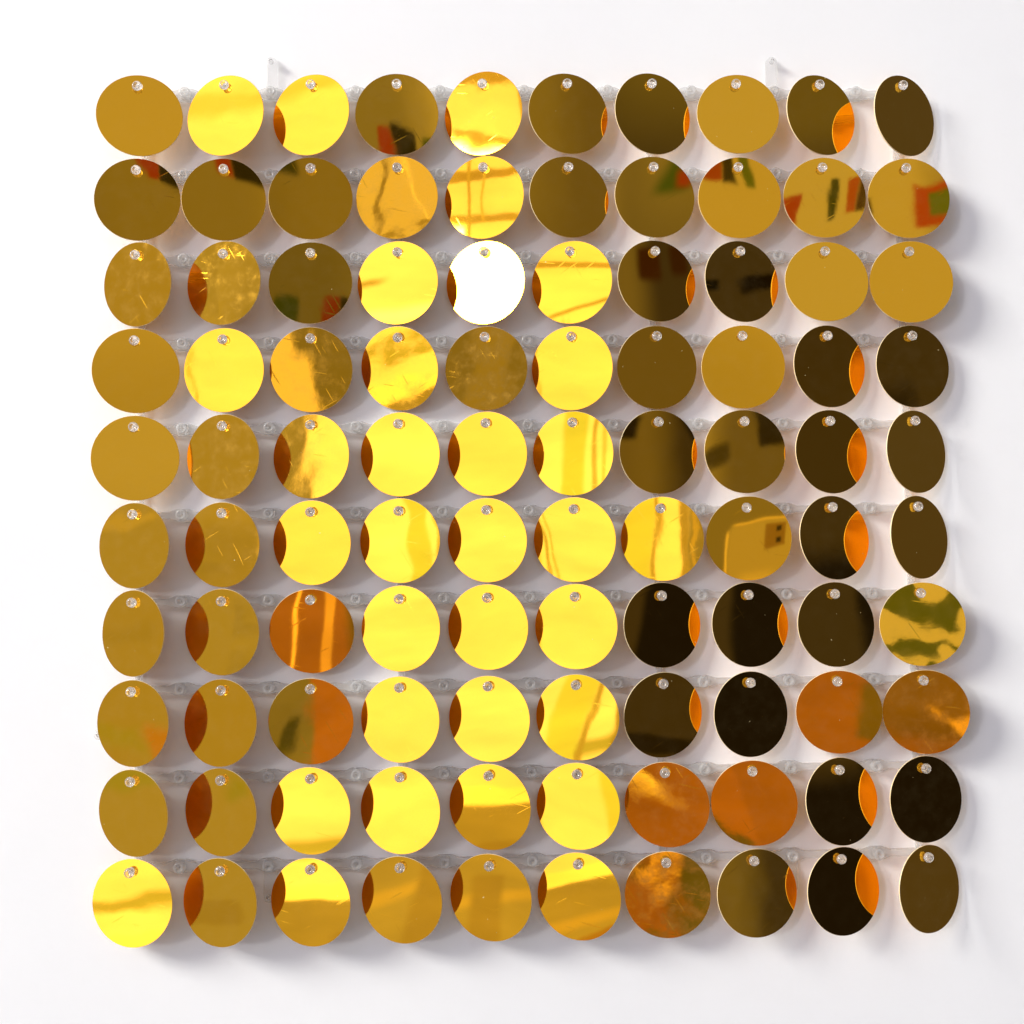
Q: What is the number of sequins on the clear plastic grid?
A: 100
